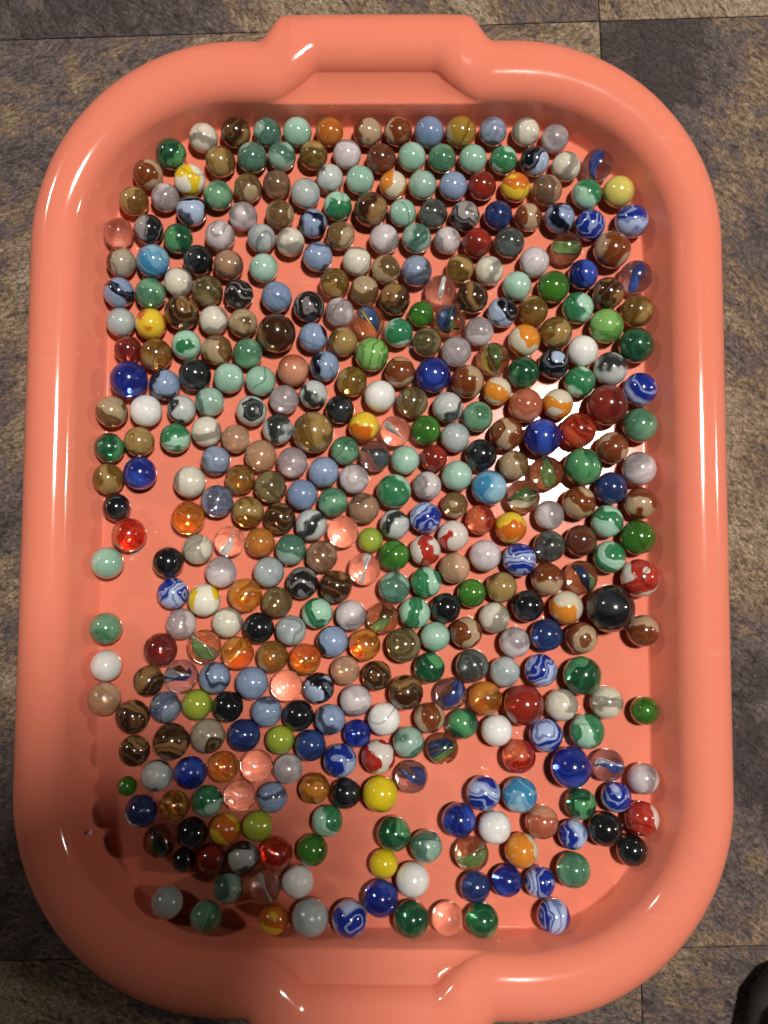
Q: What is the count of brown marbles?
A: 75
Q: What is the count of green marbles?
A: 80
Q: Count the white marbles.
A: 69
